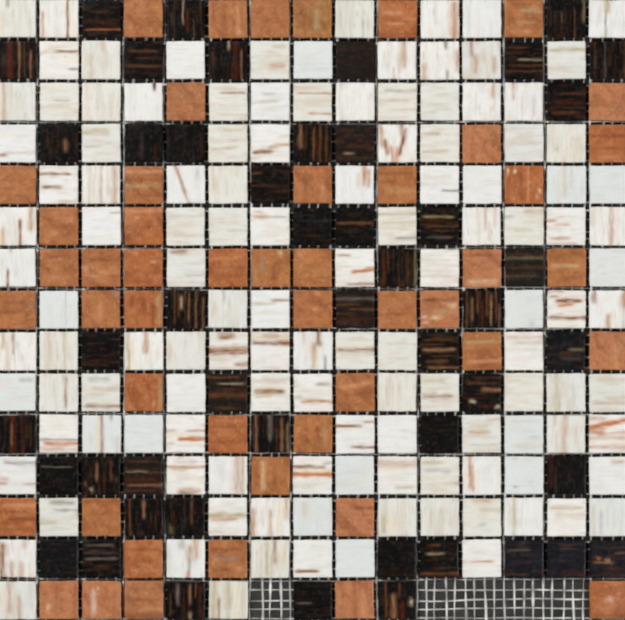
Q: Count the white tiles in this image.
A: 124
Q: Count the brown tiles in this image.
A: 48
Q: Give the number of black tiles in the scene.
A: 48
